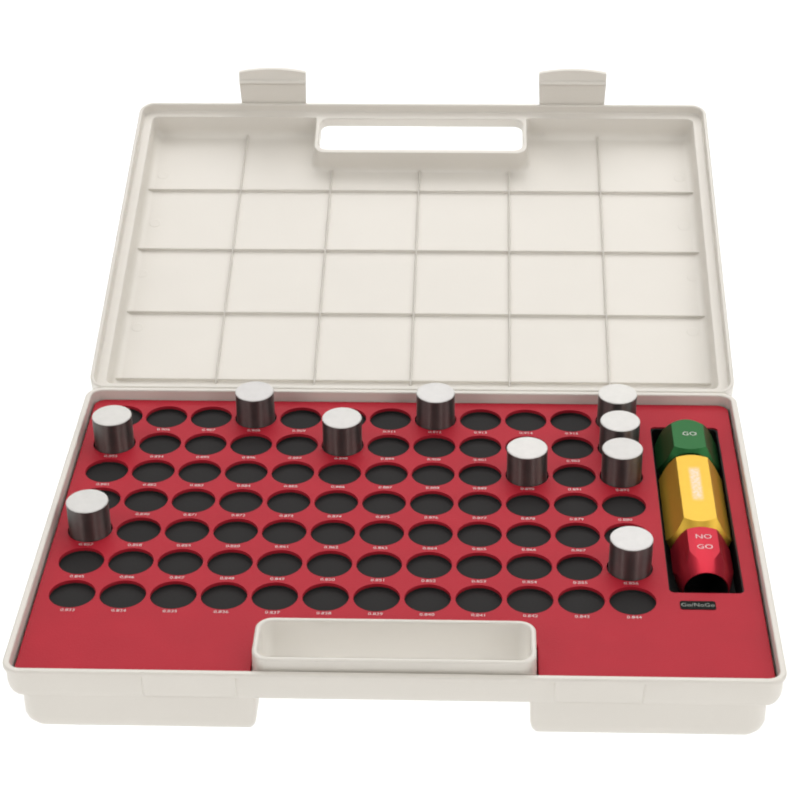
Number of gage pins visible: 10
